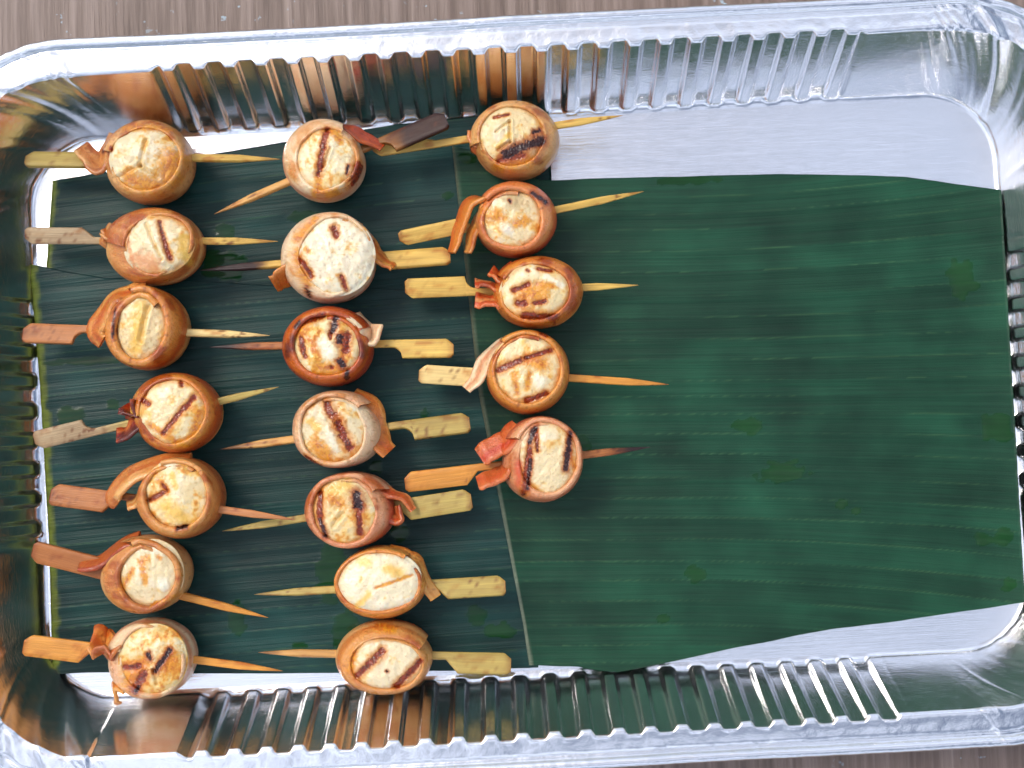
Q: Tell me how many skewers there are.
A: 19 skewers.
